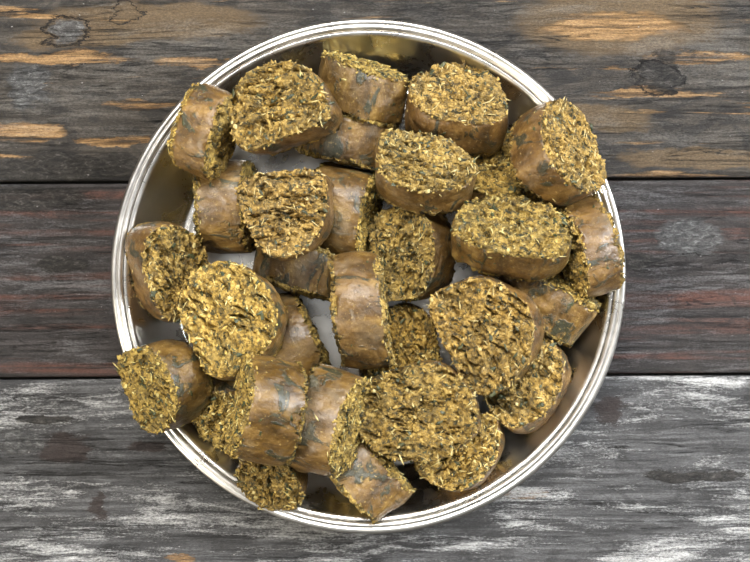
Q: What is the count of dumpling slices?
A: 31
